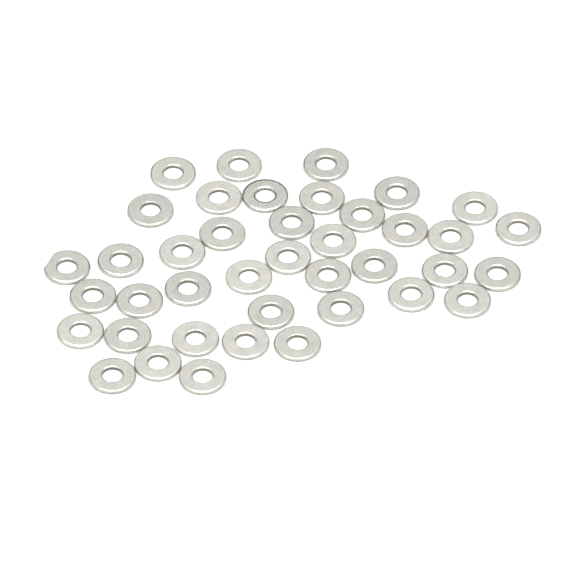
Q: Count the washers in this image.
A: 40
